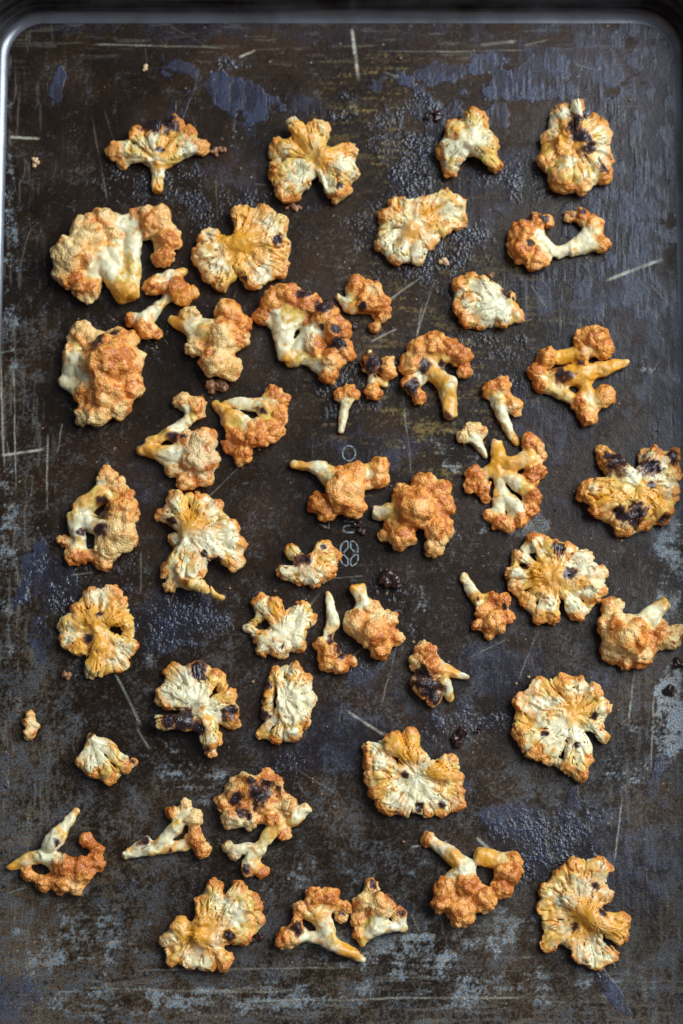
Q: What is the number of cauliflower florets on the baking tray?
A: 51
